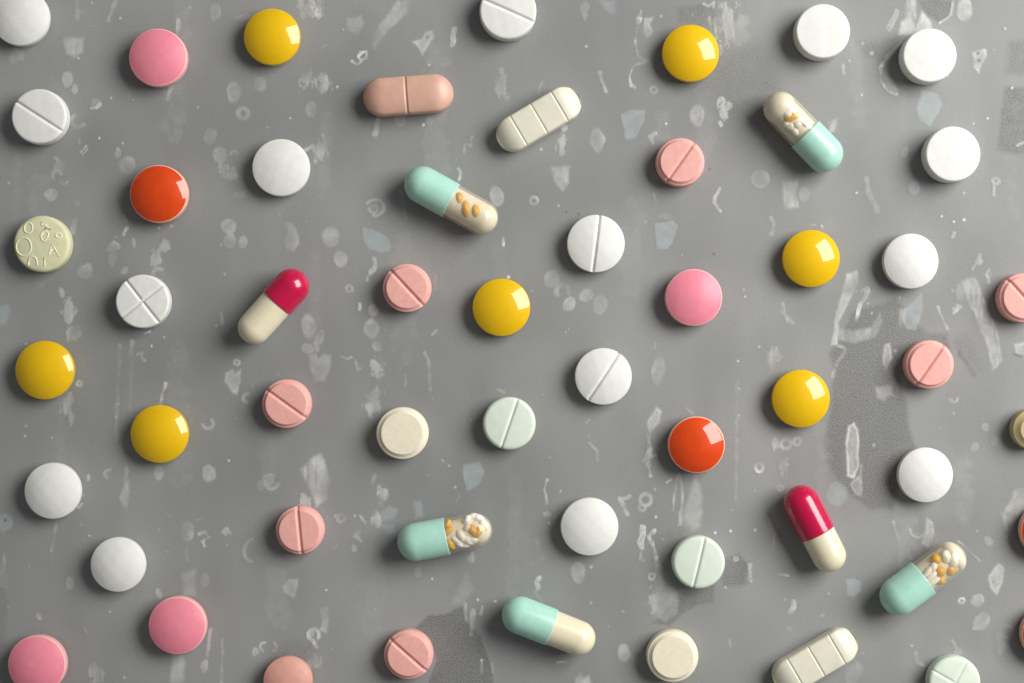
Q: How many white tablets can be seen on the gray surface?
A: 15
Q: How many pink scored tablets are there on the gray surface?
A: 7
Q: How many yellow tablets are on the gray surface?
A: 7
